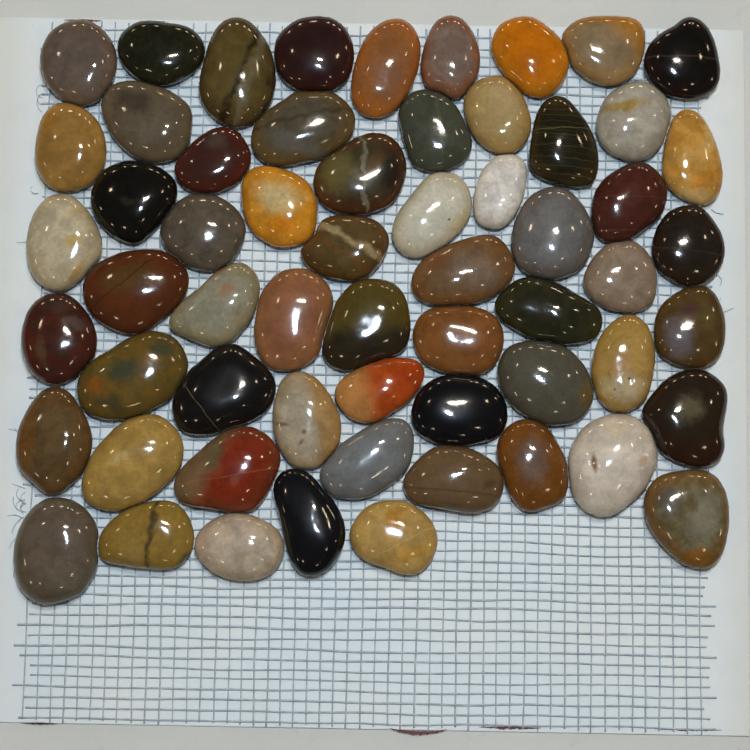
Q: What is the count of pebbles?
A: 60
